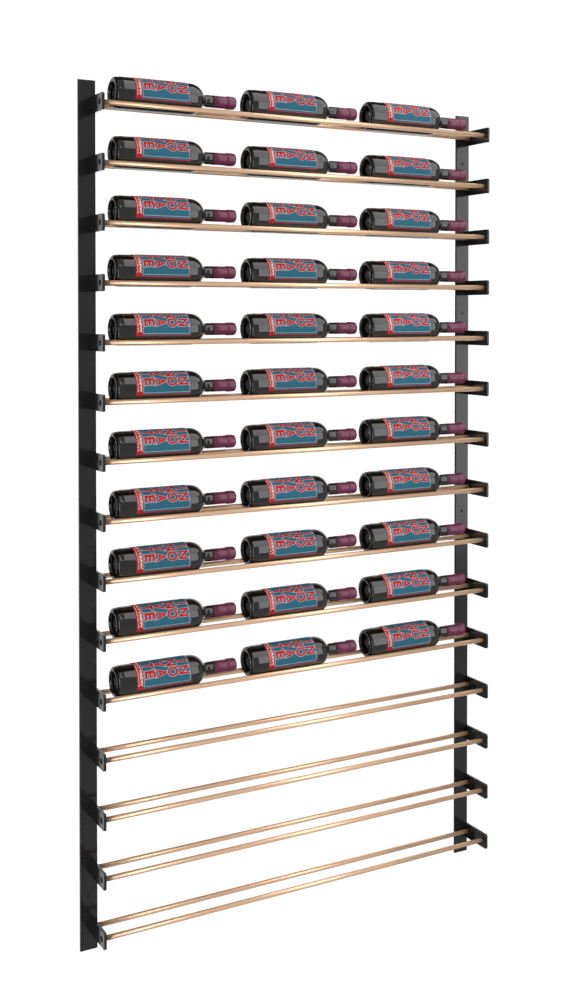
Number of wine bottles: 33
